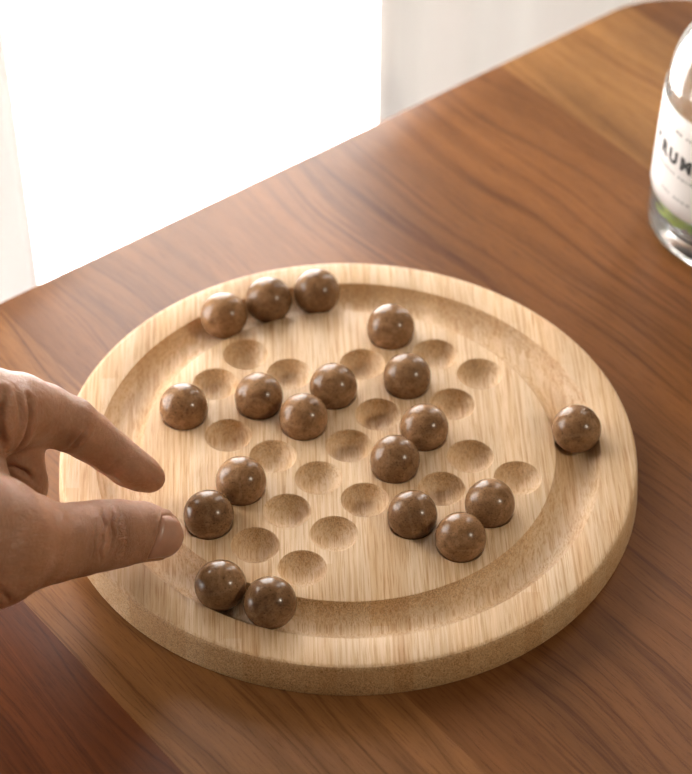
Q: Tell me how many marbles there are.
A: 19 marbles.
